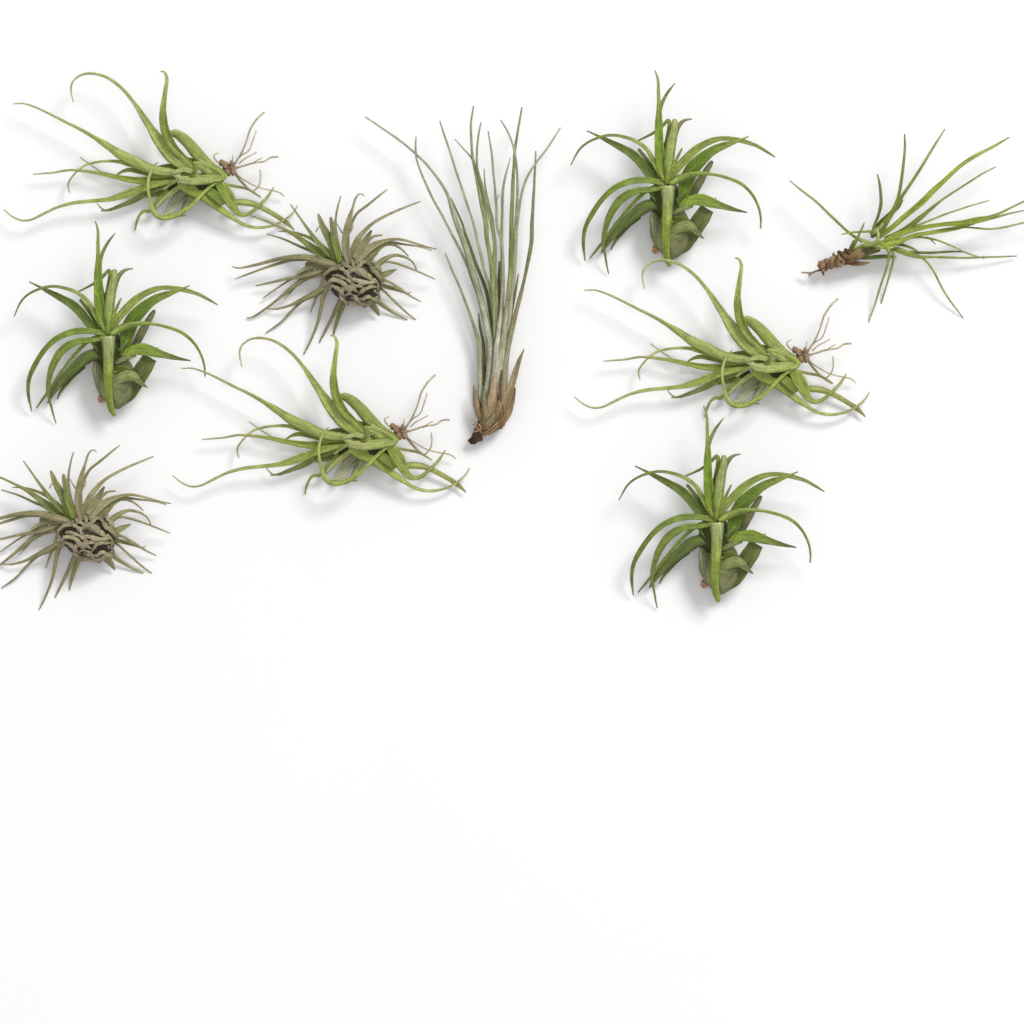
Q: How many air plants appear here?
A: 10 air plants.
